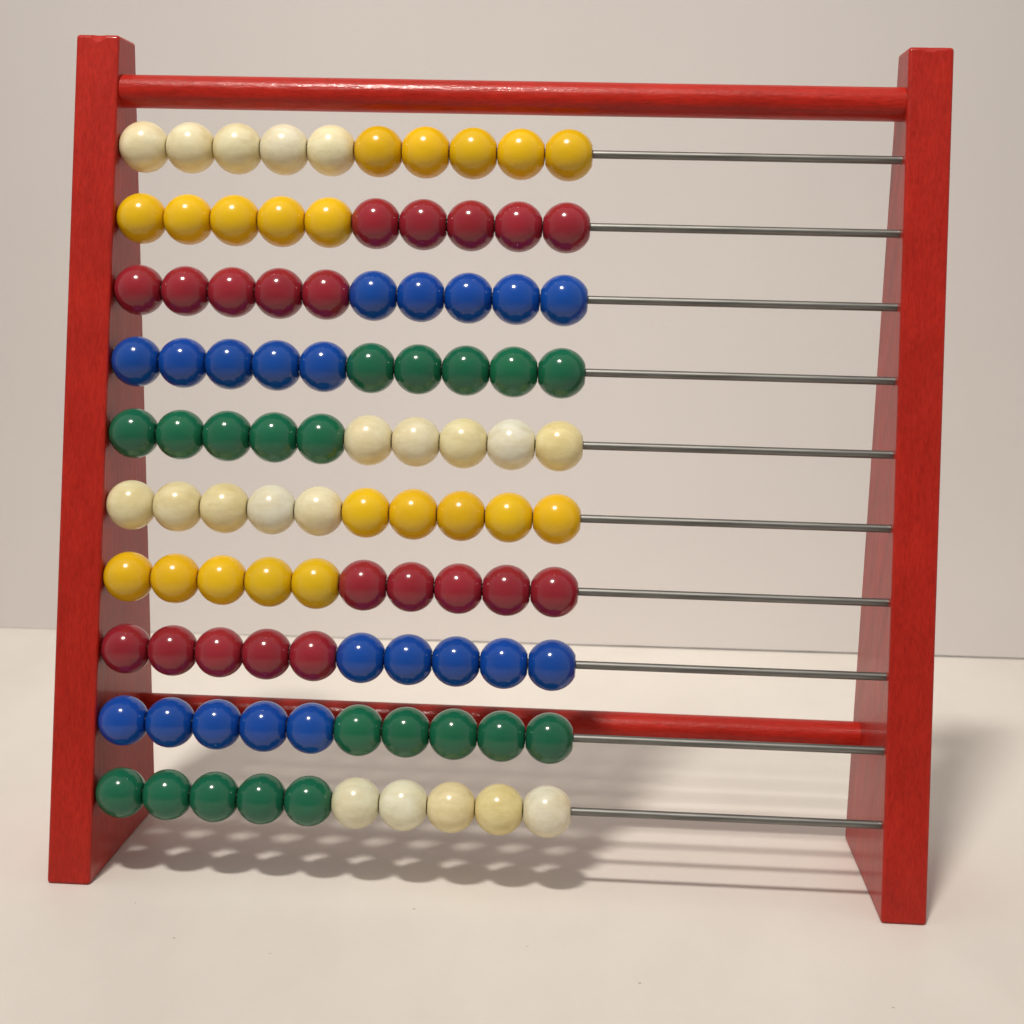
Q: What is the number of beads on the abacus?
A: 100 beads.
